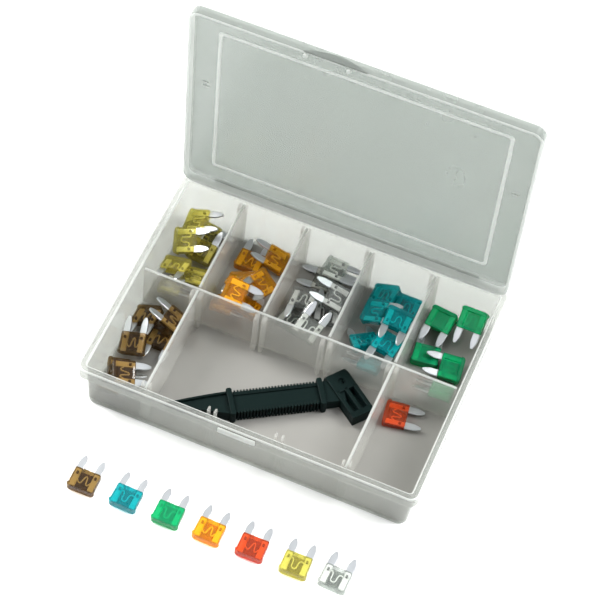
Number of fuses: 50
